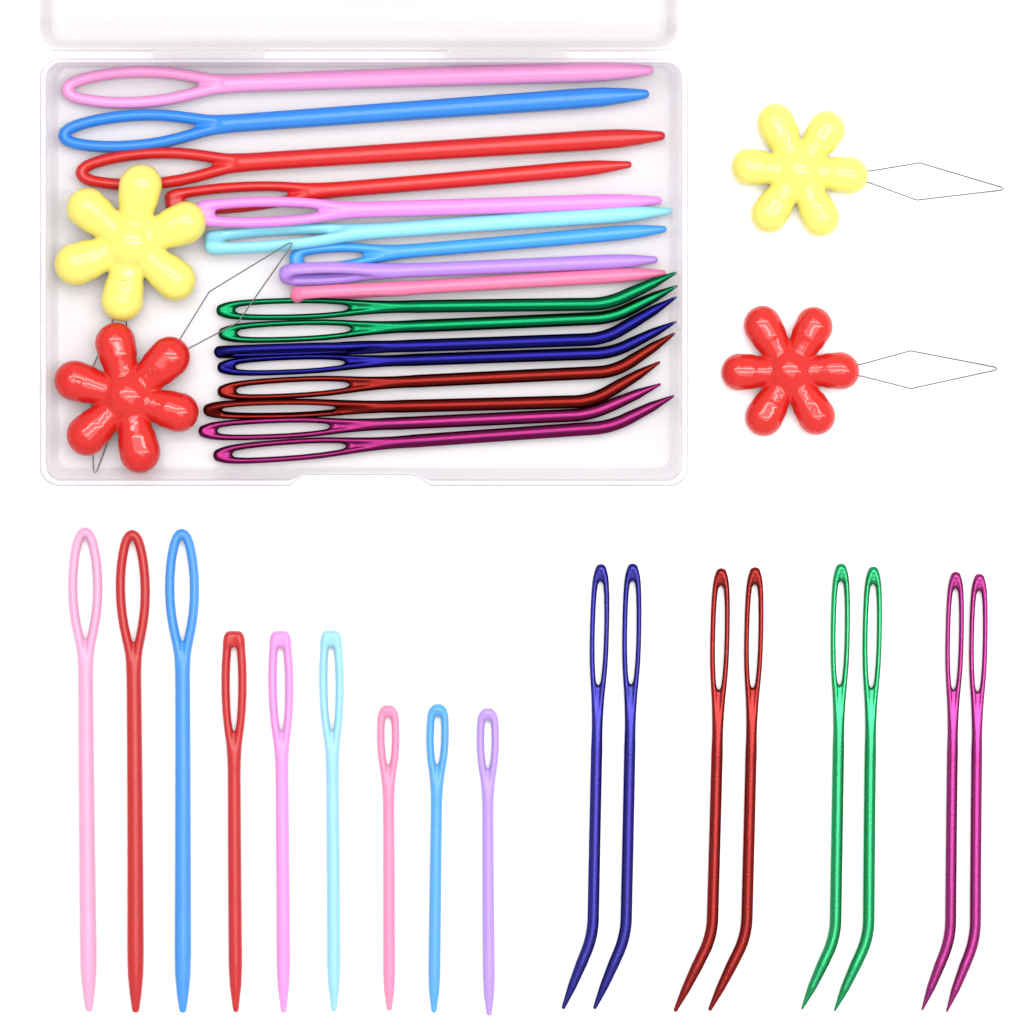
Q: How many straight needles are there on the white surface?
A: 18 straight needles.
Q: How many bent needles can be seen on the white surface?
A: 16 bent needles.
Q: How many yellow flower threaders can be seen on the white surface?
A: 2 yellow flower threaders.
